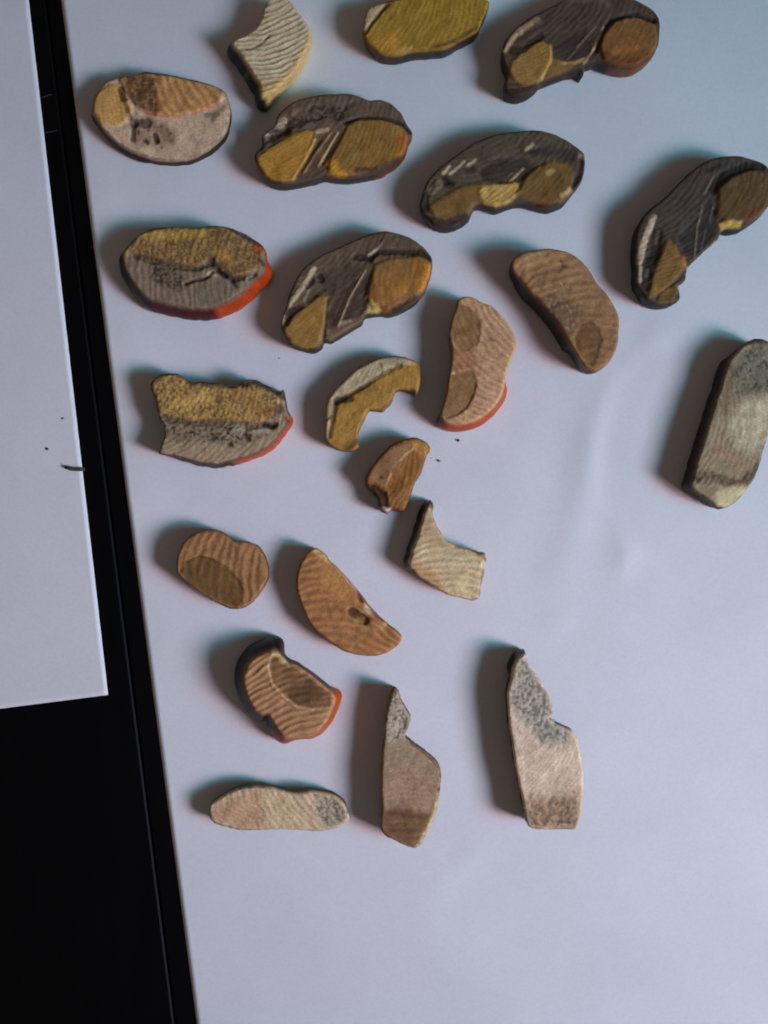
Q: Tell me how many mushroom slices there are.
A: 22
